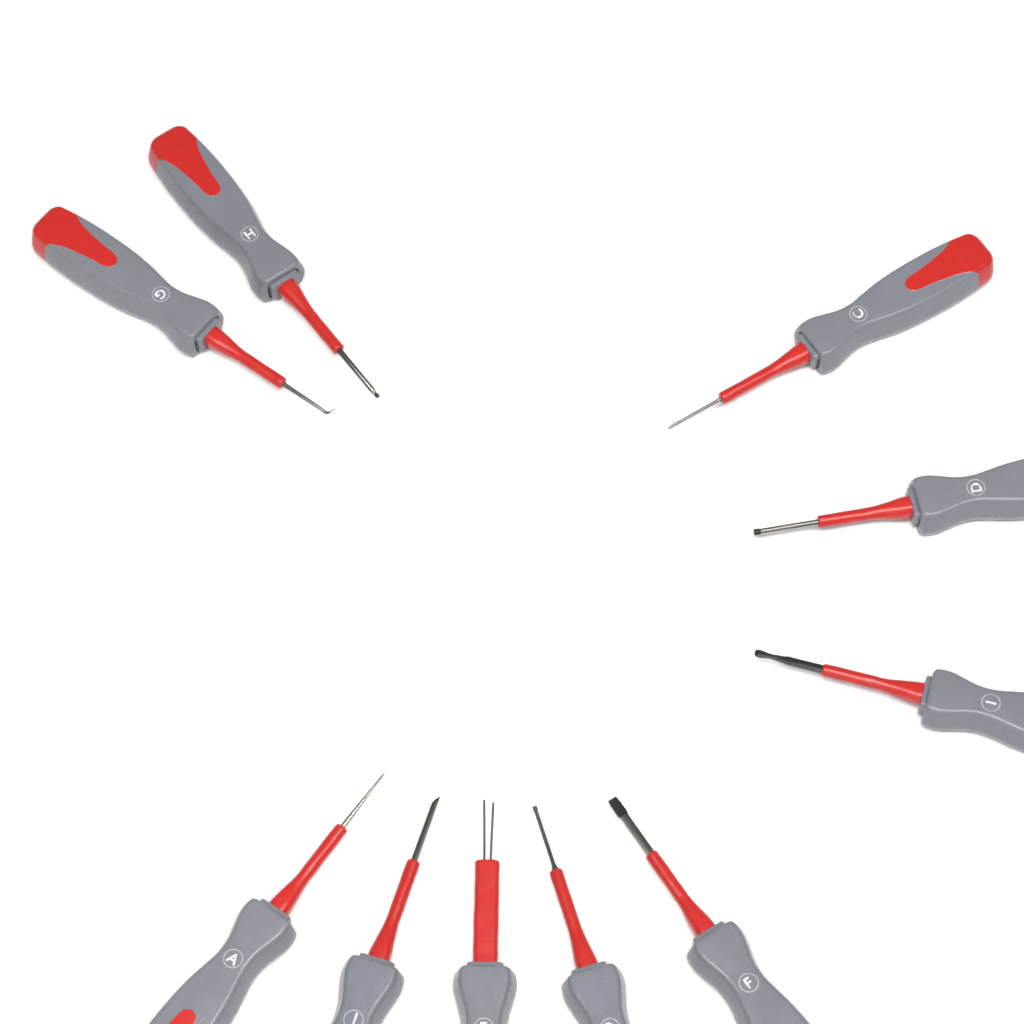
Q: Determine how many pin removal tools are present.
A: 10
